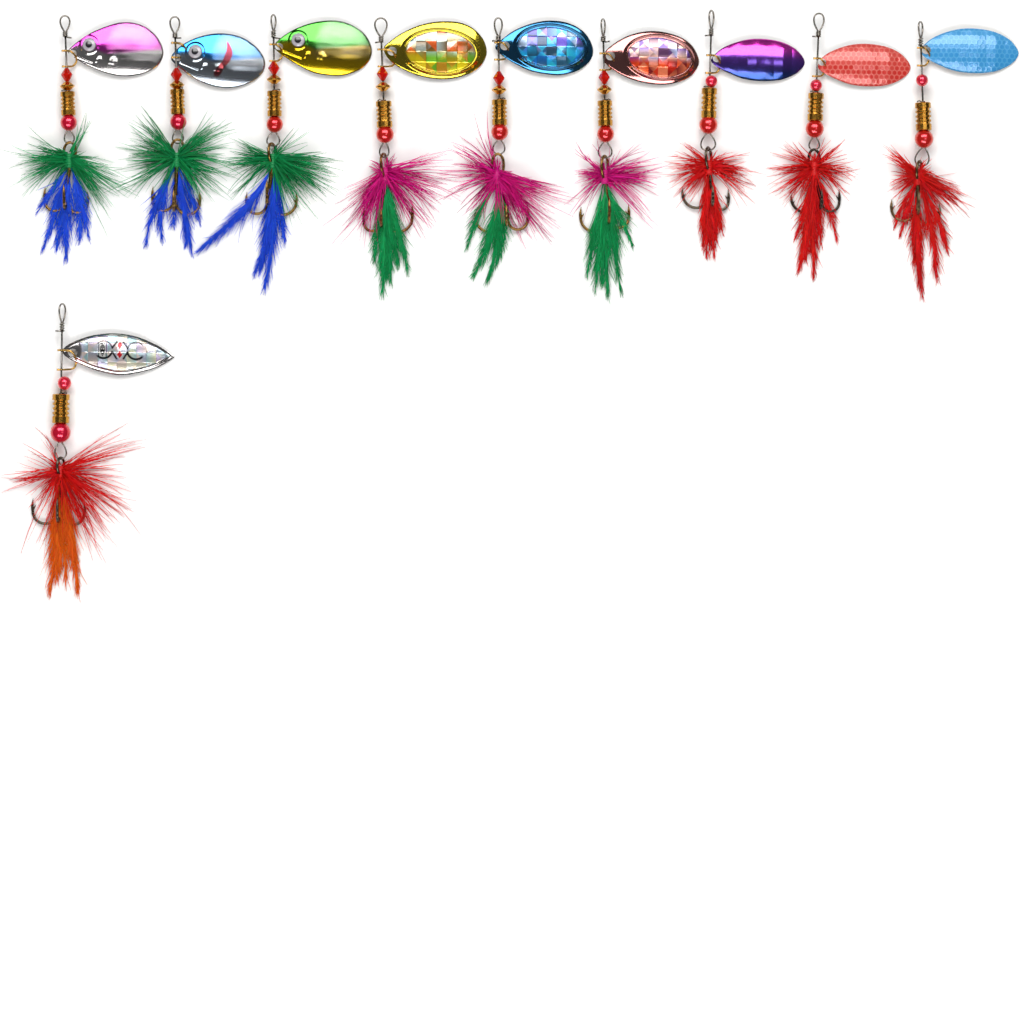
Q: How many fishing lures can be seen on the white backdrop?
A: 10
